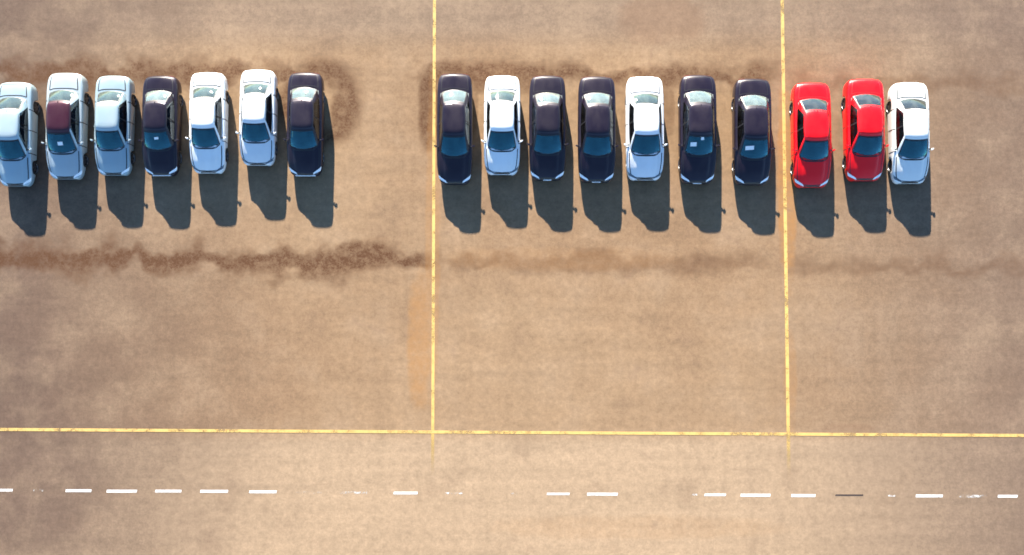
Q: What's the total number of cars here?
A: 17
